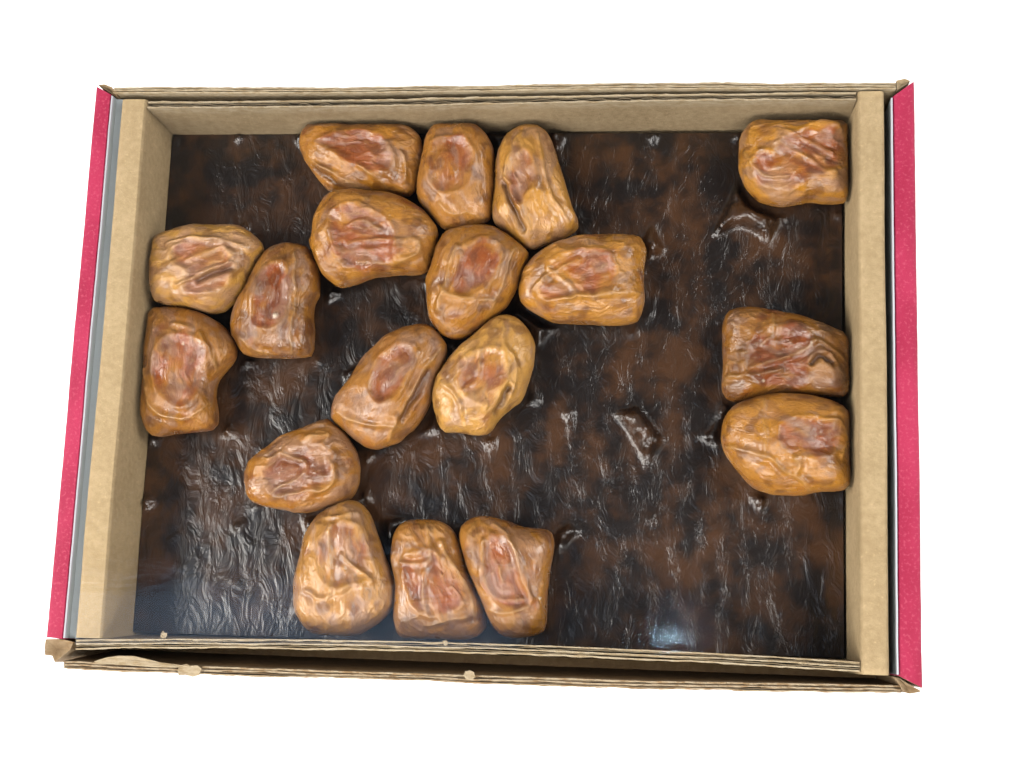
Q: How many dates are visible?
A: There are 18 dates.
